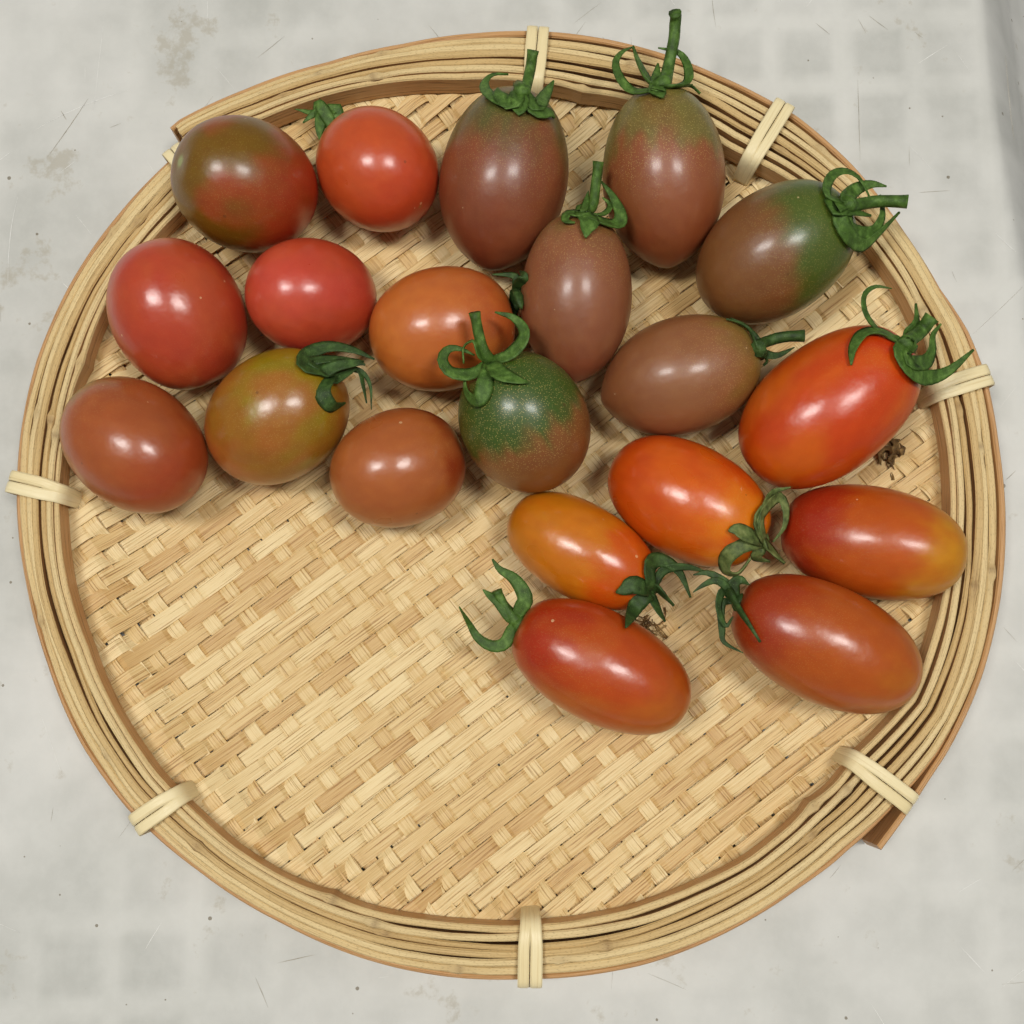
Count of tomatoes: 20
